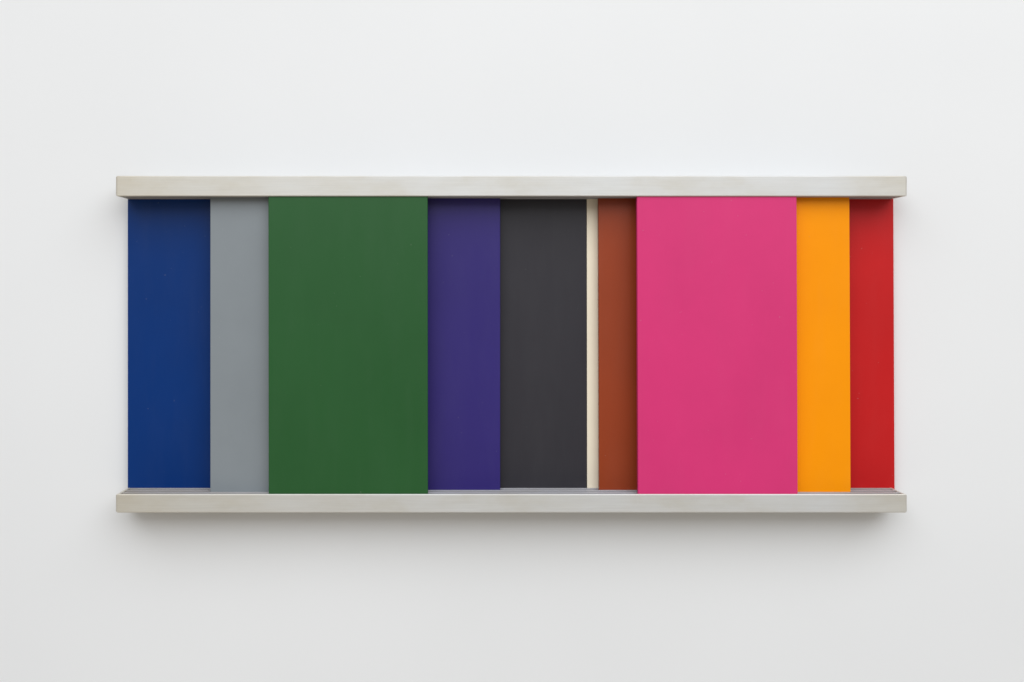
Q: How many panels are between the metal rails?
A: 10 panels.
